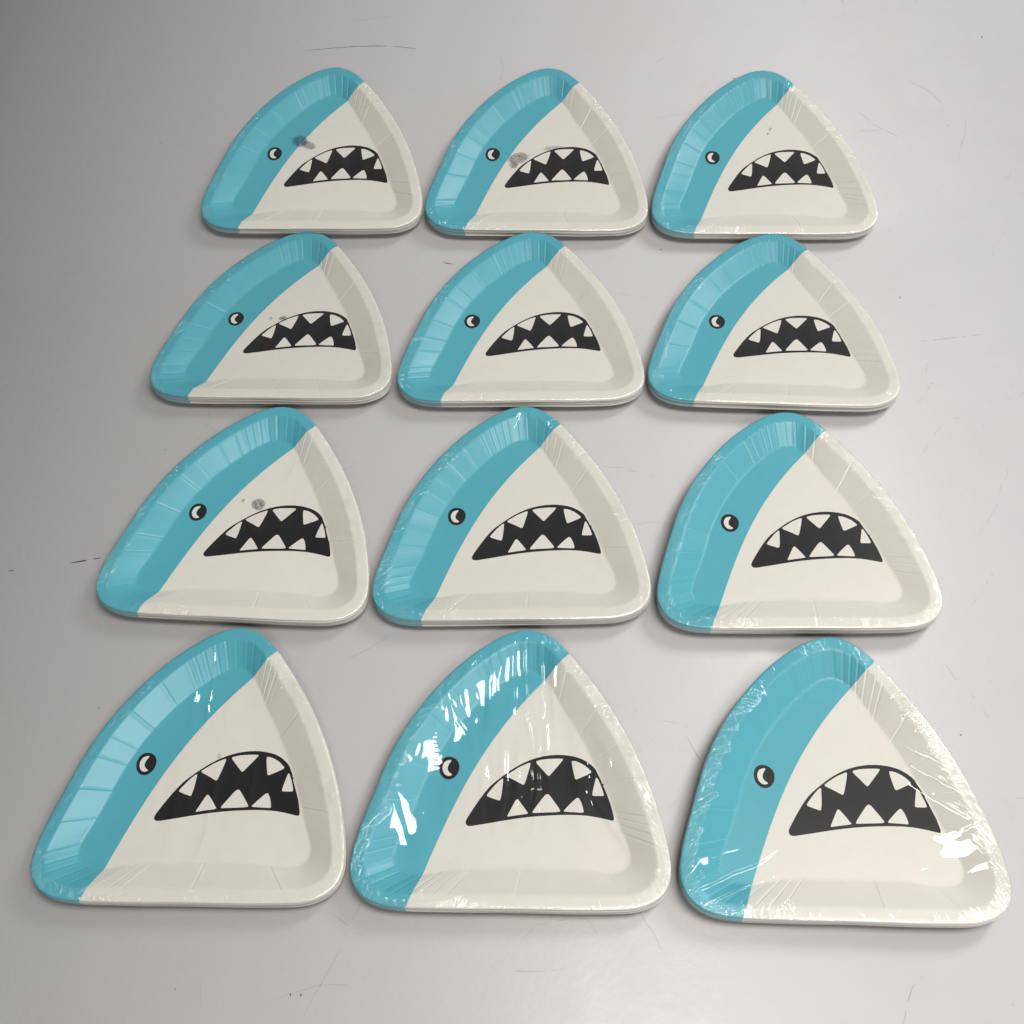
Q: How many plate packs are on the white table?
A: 12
